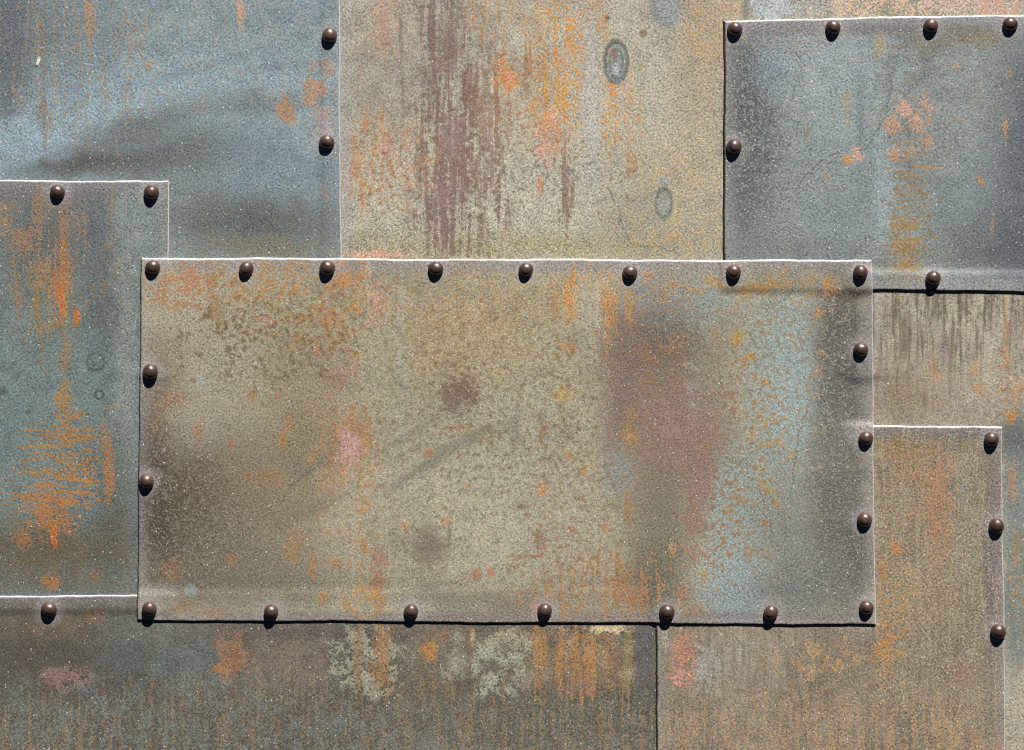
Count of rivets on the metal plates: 34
